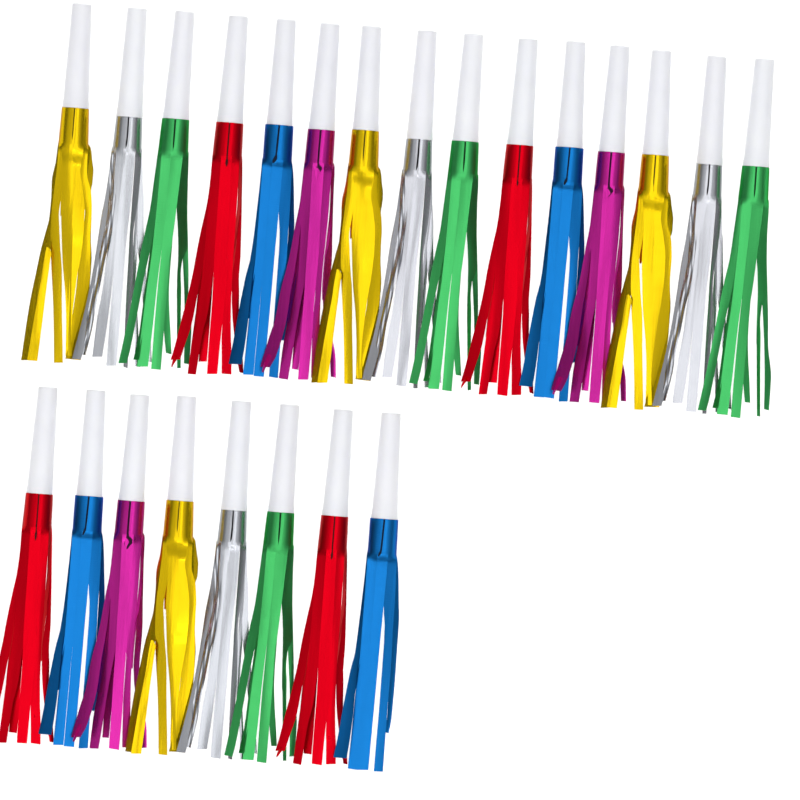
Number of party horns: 23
